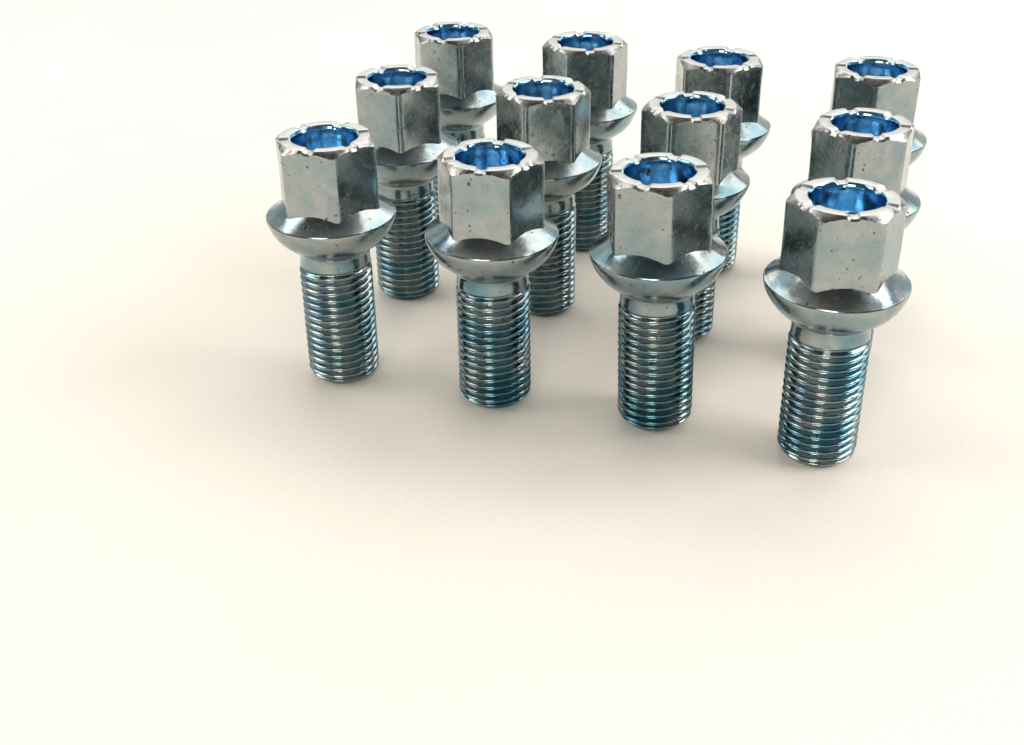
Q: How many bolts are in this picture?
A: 12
